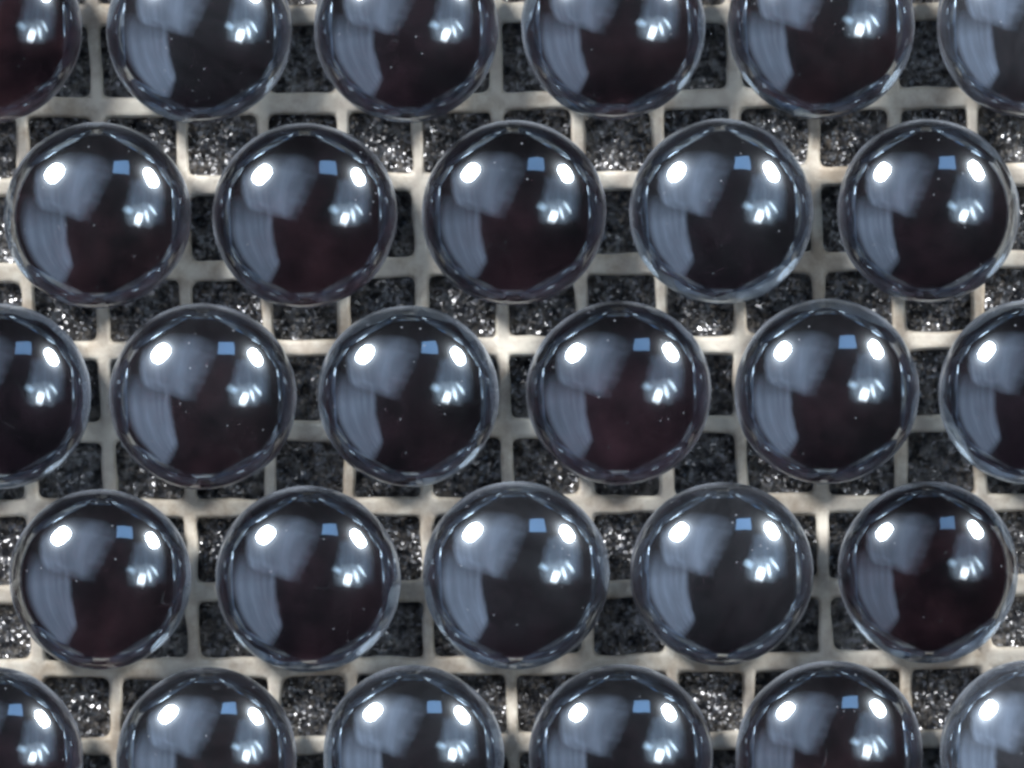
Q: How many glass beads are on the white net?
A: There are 28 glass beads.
